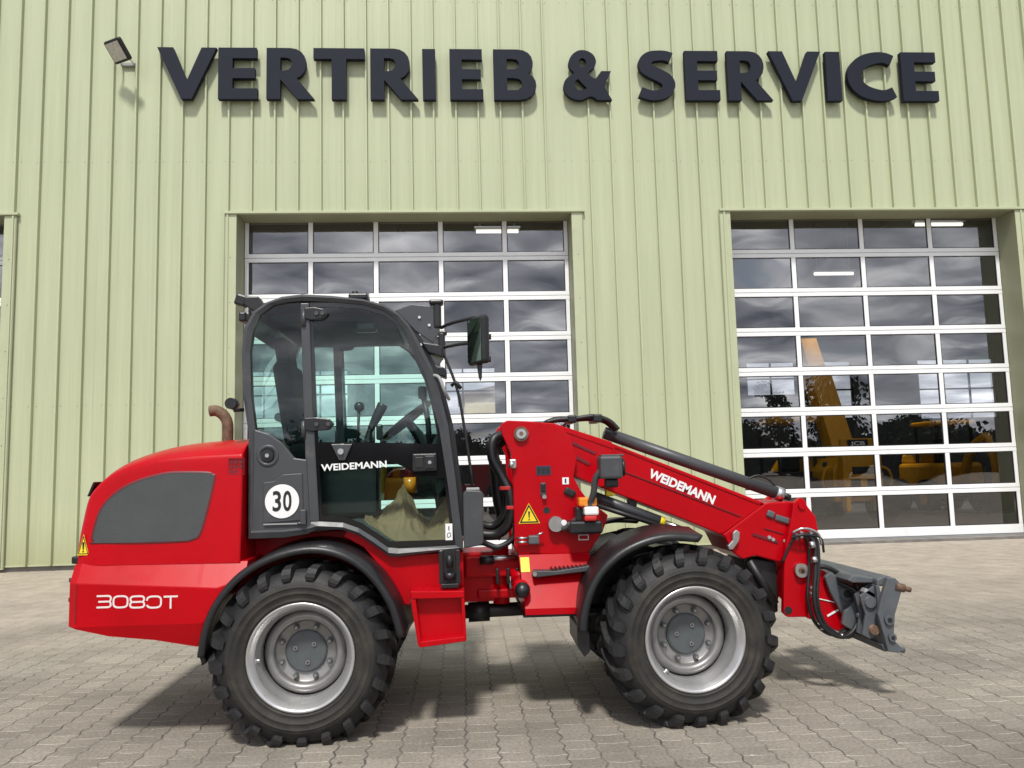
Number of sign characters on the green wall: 16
